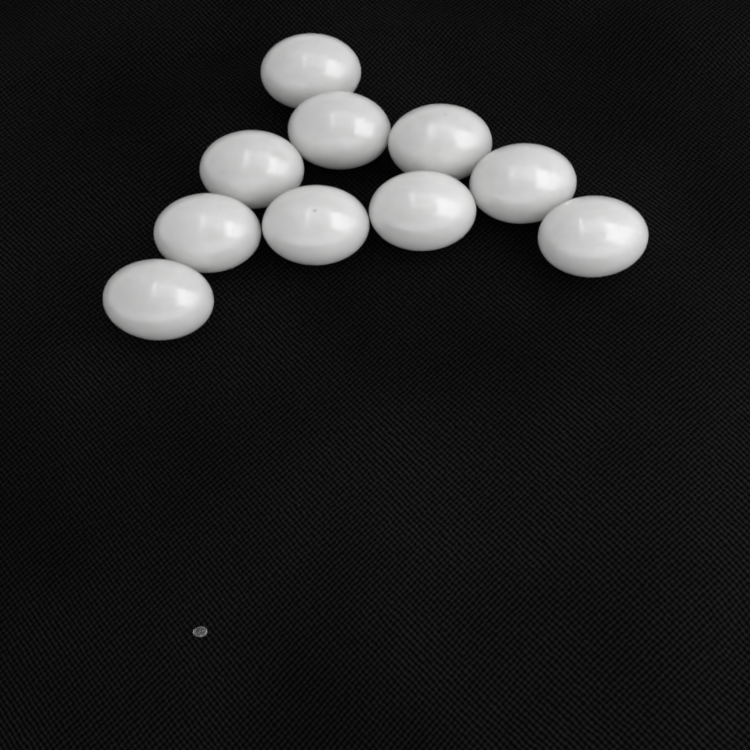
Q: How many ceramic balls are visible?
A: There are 10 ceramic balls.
